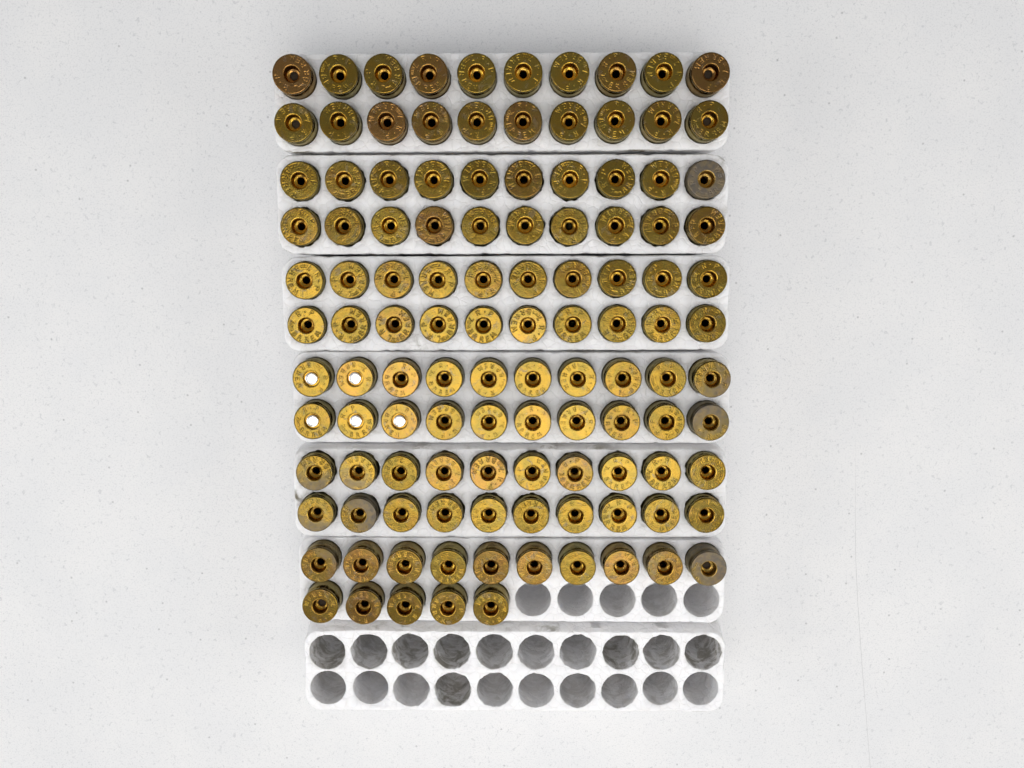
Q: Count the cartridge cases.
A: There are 115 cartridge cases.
